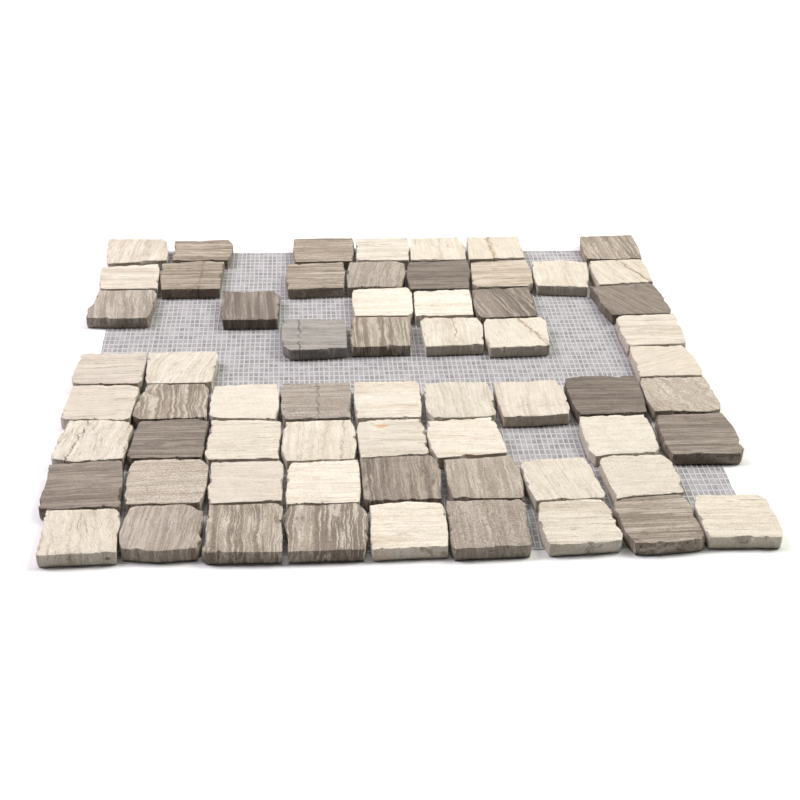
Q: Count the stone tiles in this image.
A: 63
